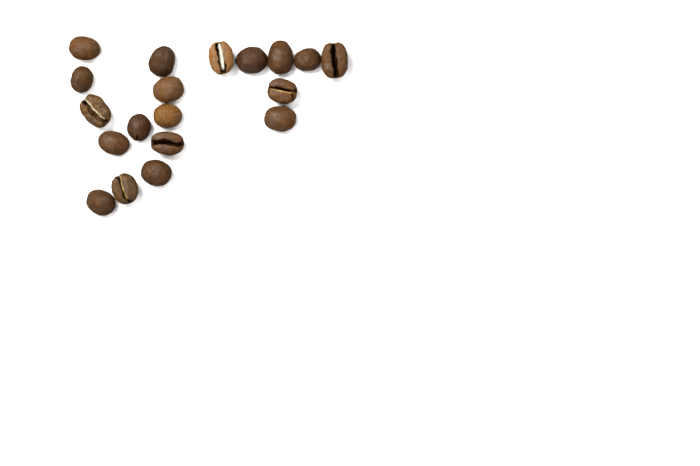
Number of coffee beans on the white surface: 19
